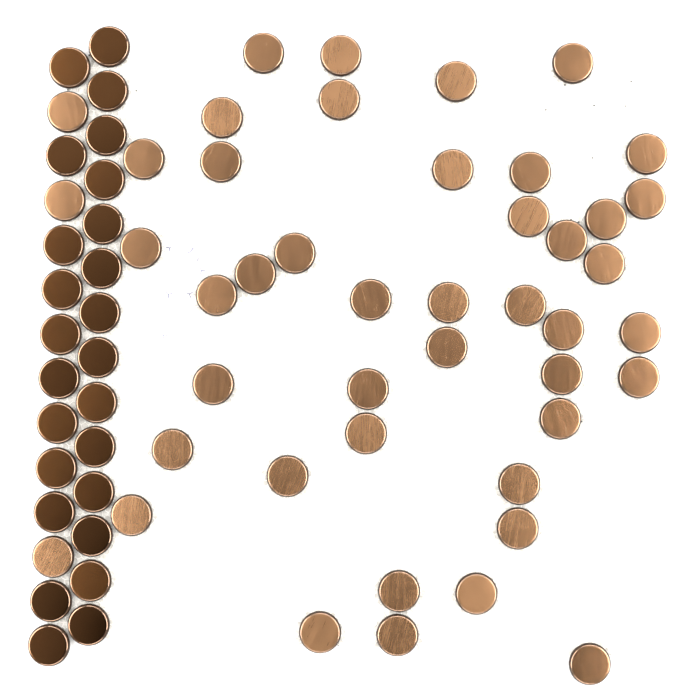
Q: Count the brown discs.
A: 25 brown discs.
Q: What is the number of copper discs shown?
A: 45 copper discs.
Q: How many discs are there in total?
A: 70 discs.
